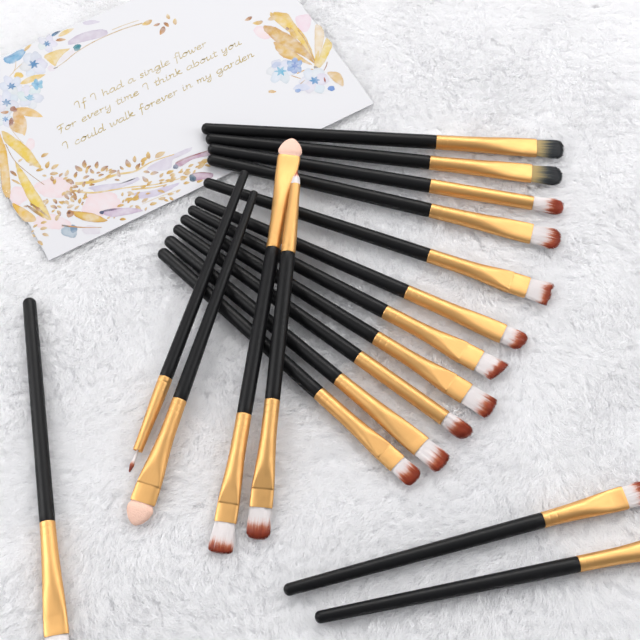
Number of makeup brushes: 18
